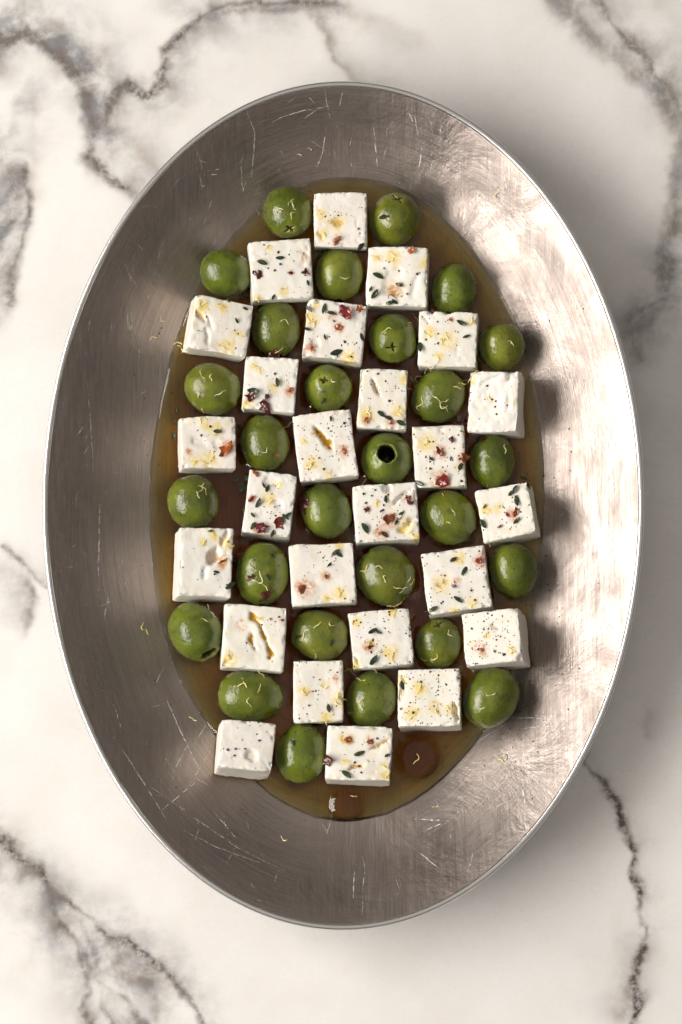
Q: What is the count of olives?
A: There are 27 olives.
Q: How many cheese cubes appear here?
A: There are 25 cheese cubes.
